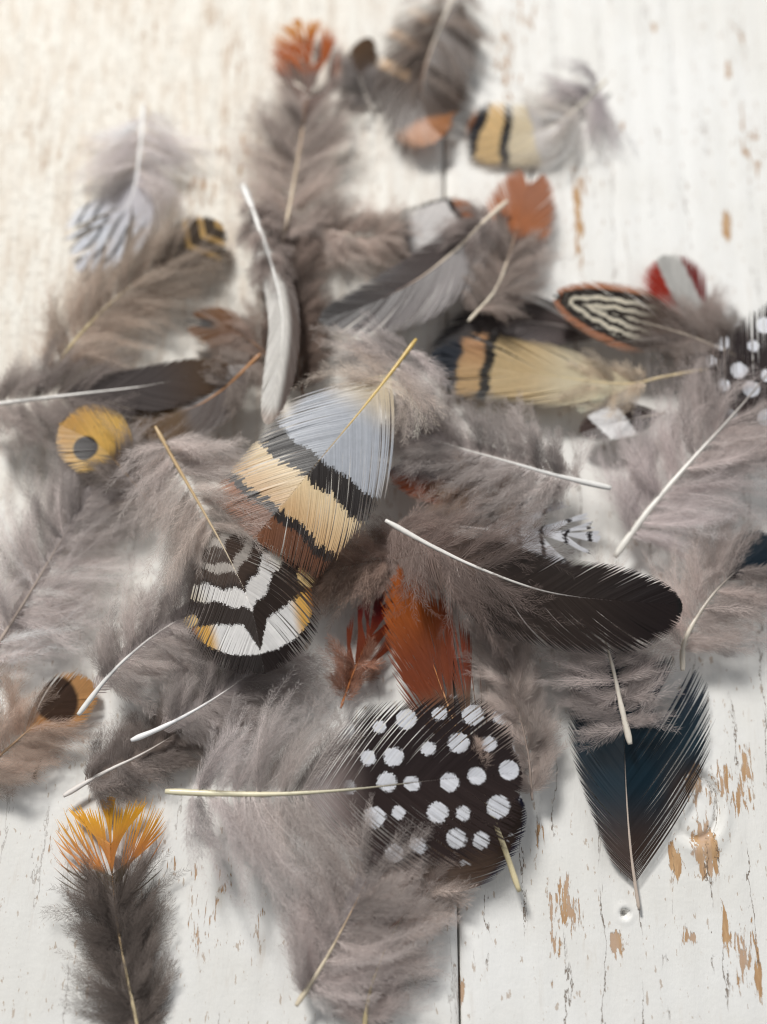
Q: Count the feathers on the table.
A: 44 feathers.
